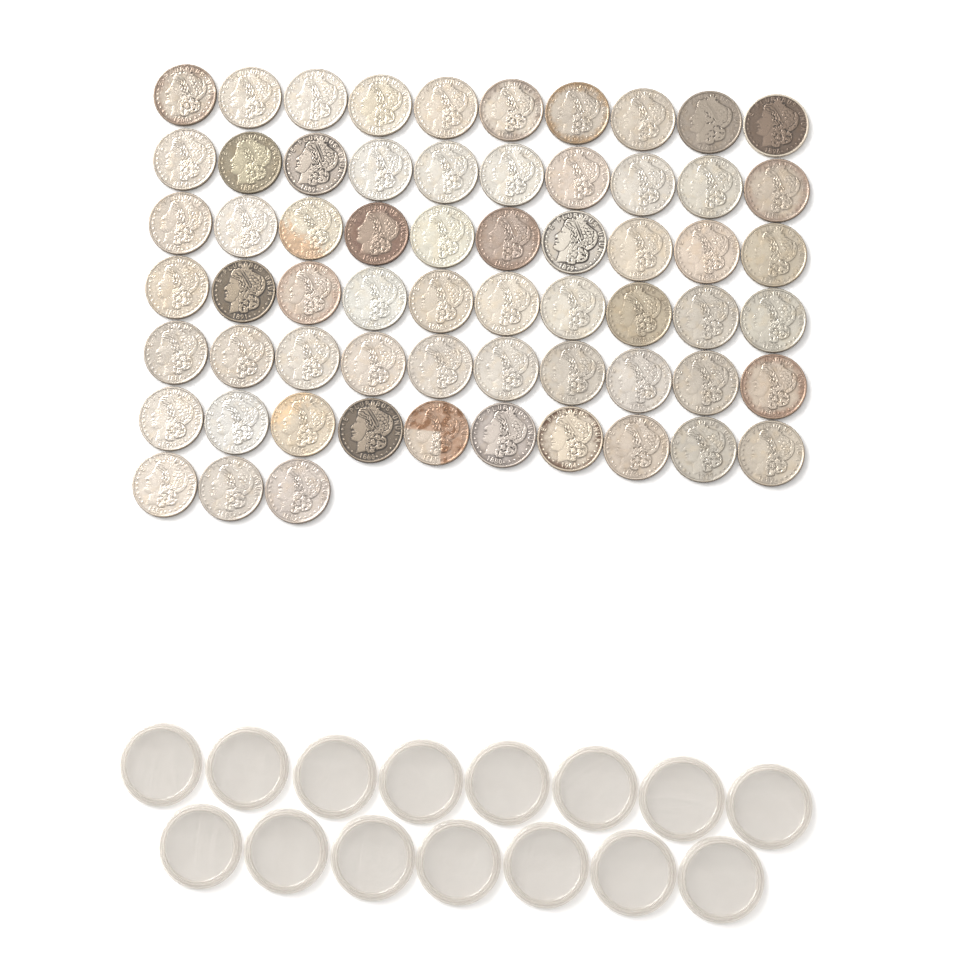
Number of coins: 63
